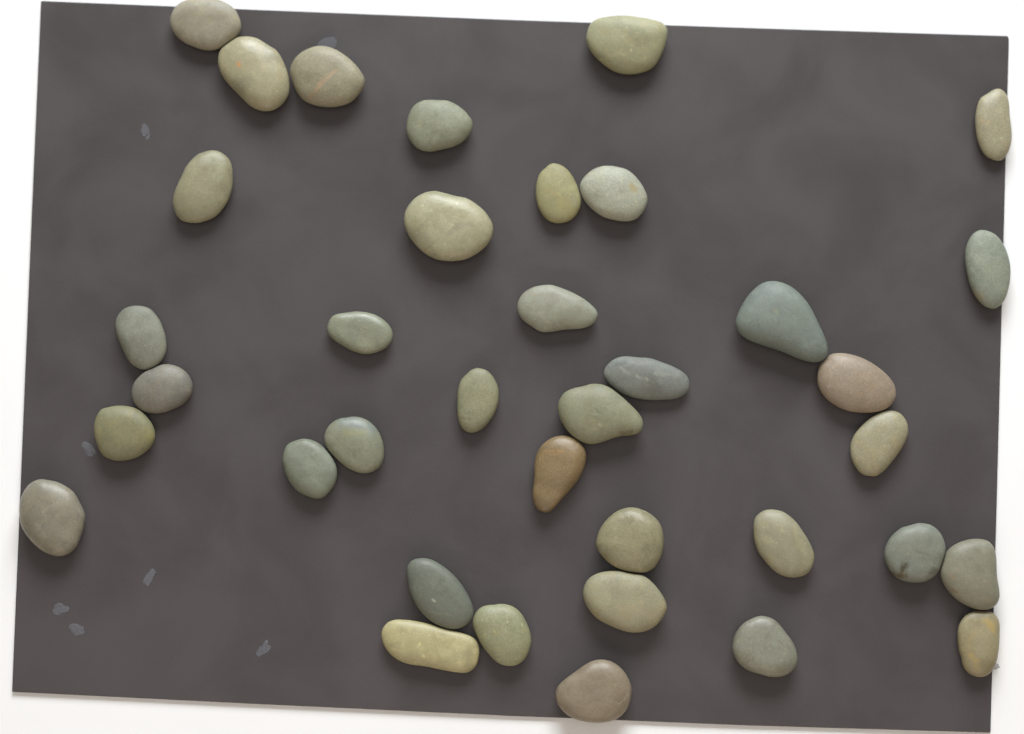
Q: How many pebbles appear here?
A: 37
